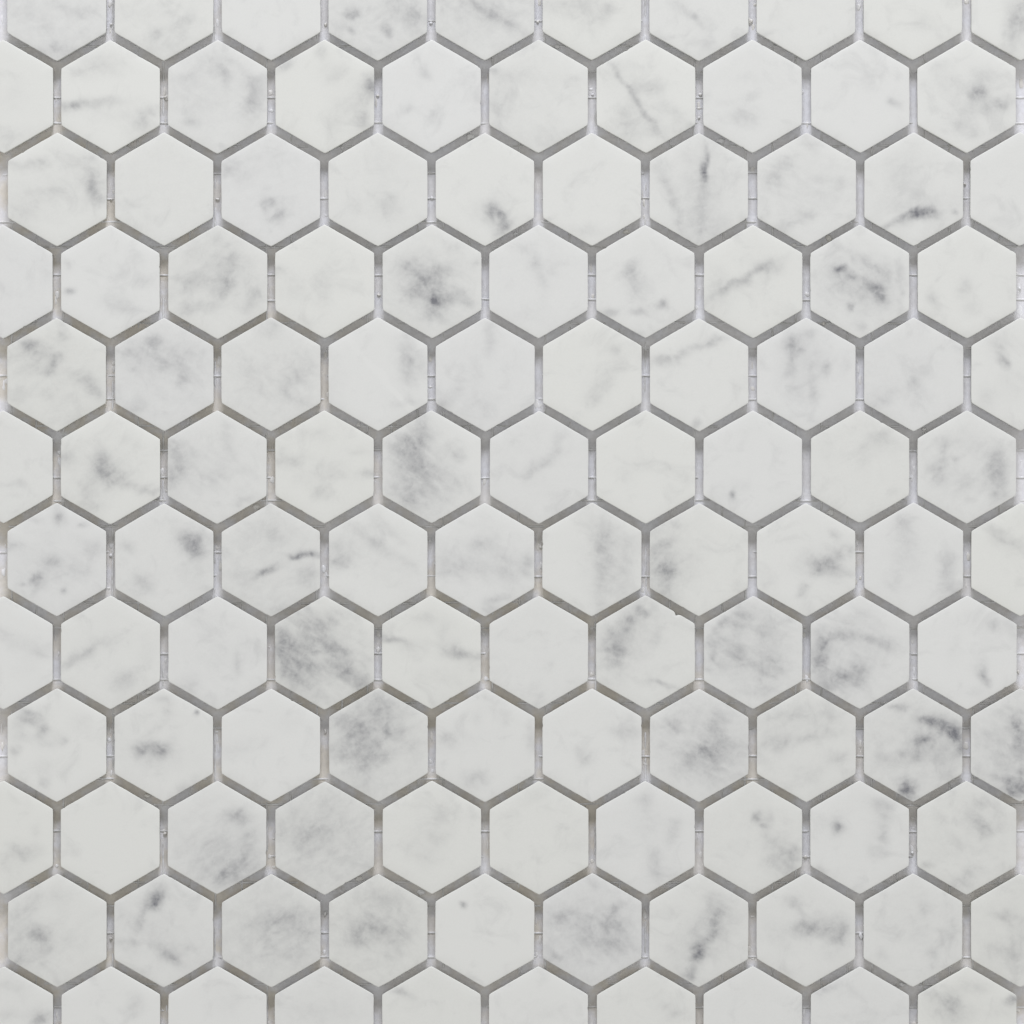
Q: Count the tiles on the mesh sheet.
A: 120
